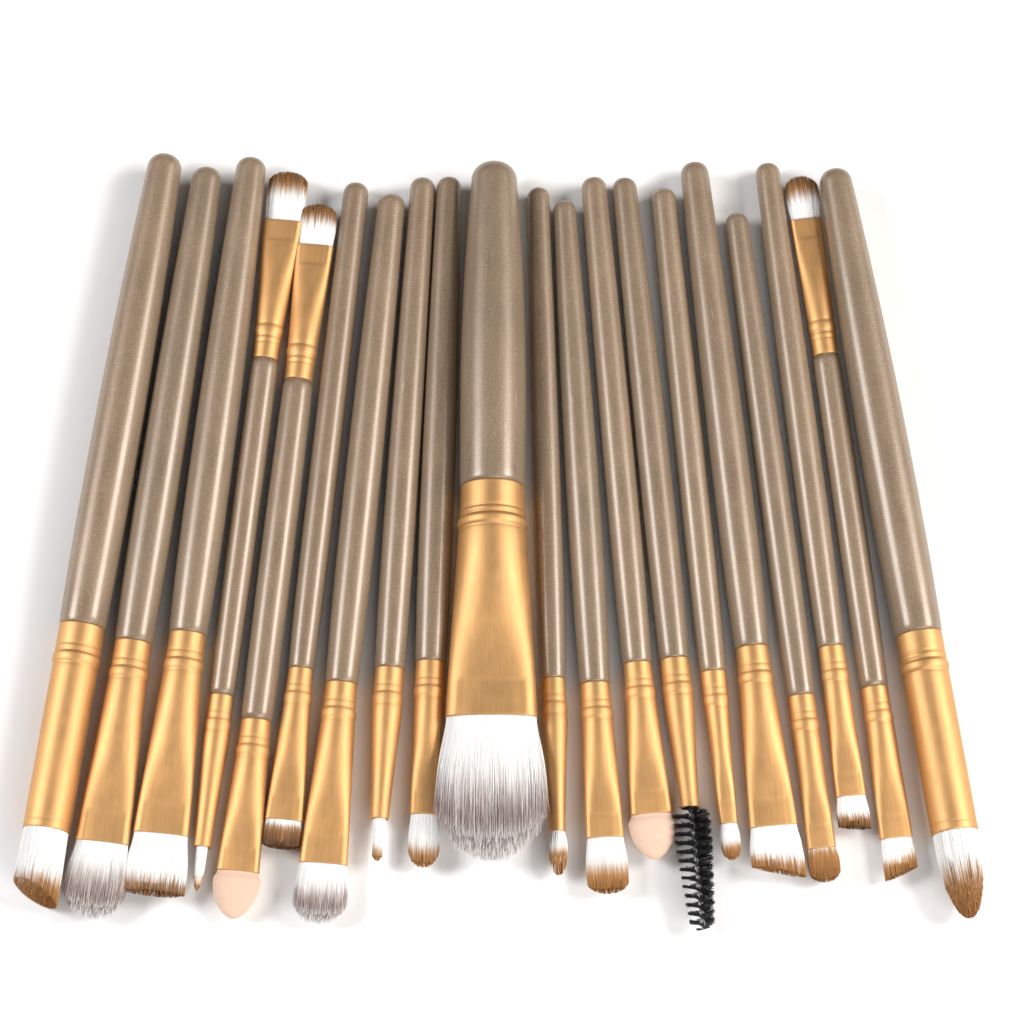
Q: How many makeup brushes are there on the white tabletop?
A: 20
